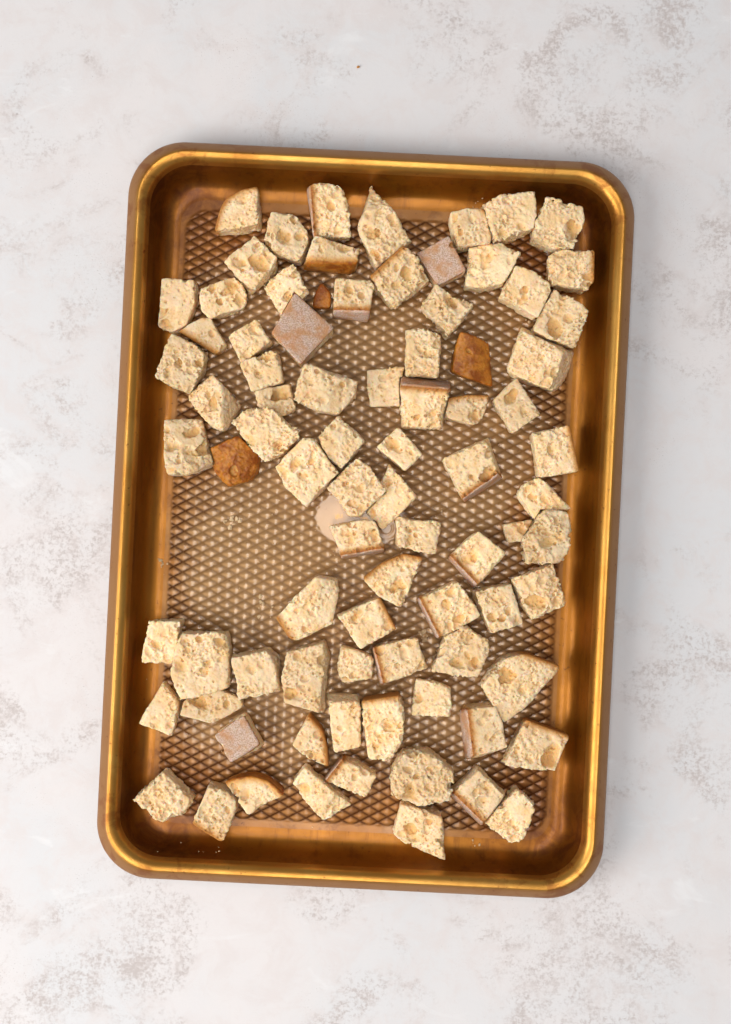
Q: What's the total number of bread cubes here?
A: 84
